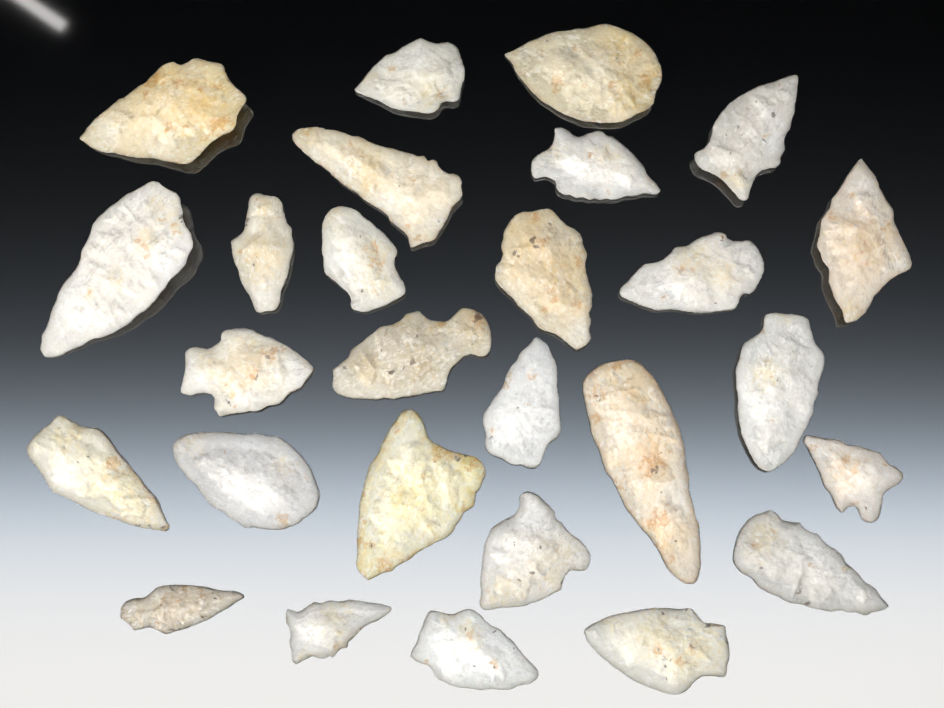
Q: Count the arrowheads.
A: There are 27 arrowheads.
